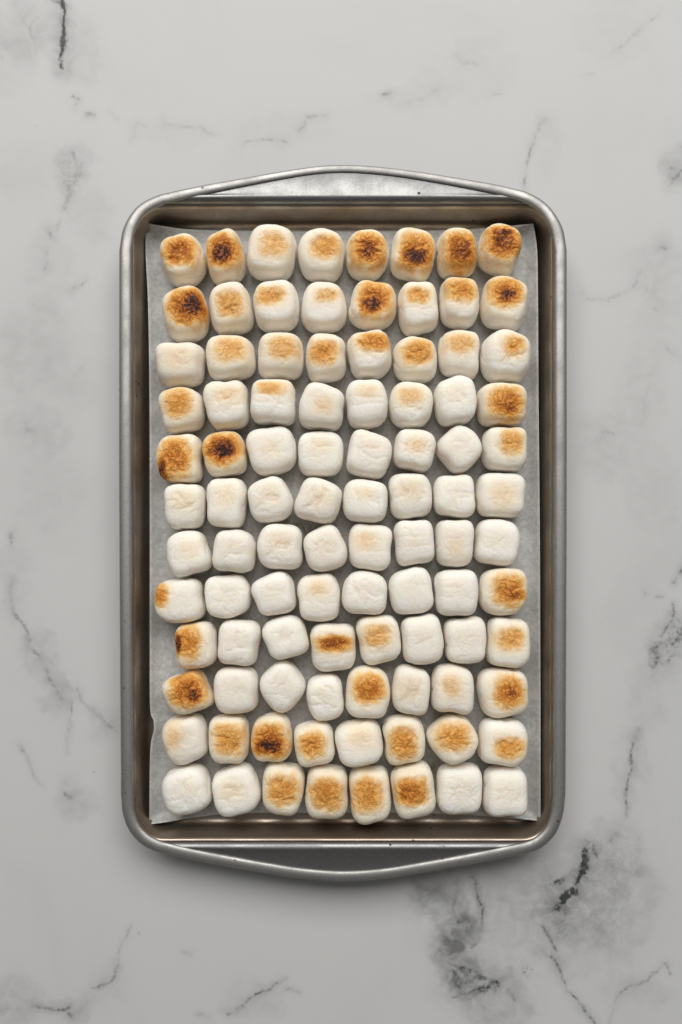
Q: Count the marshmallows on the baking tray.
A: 96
